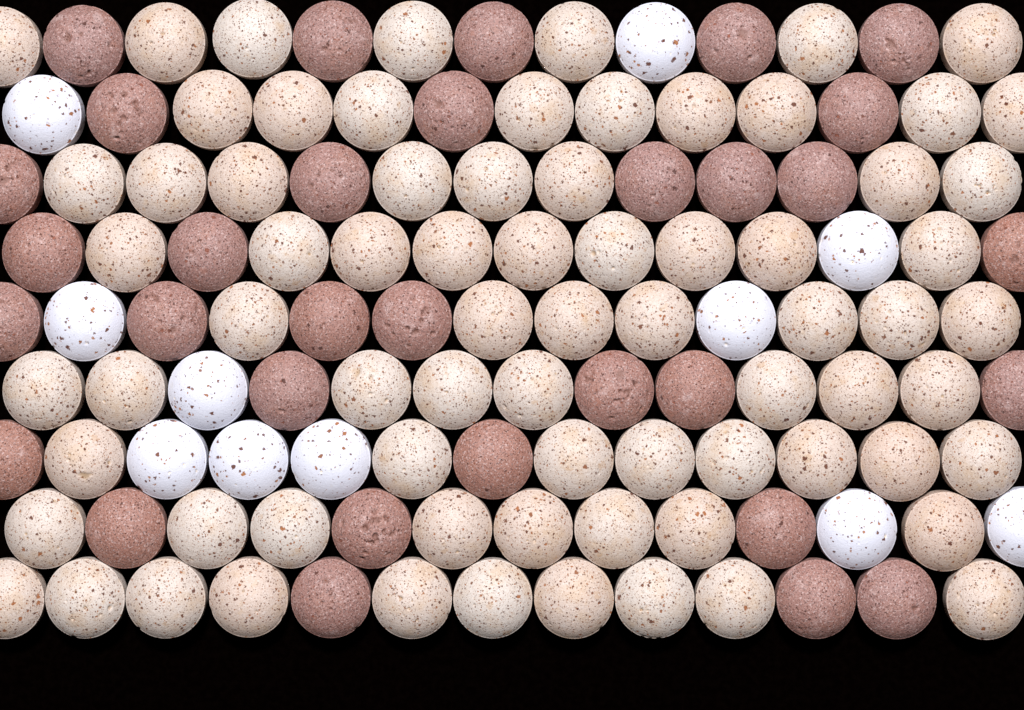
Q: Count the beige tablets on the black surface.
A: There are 74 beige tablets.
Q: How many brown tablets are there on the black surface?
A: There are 32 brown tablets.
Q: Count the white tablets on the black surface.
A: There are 11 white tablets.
